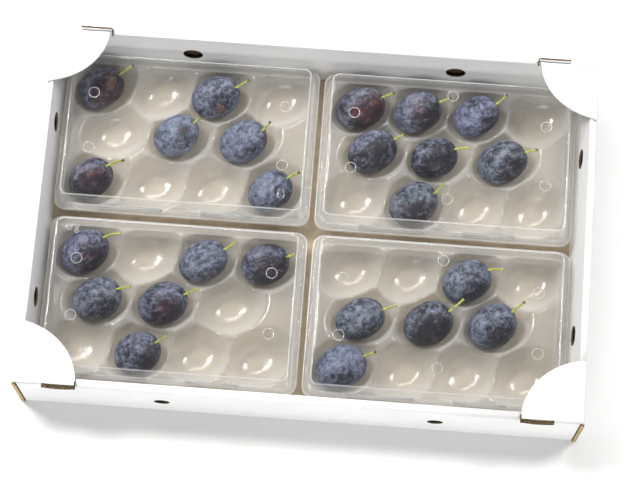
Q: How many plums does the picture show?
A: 24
